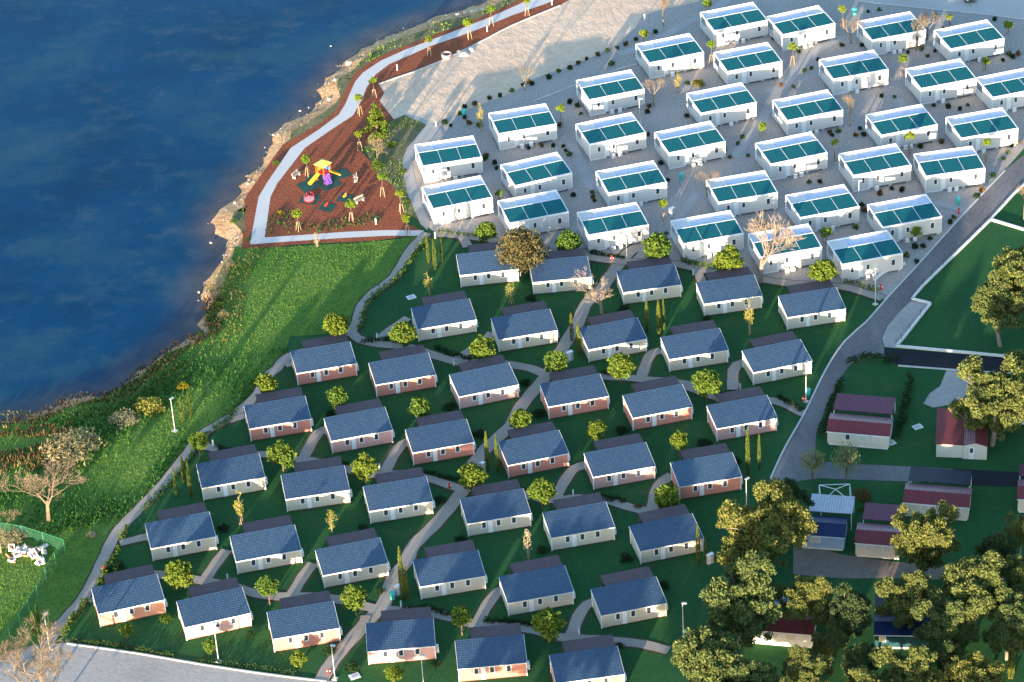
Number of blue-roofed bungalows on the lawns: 40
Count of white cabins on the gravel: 32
